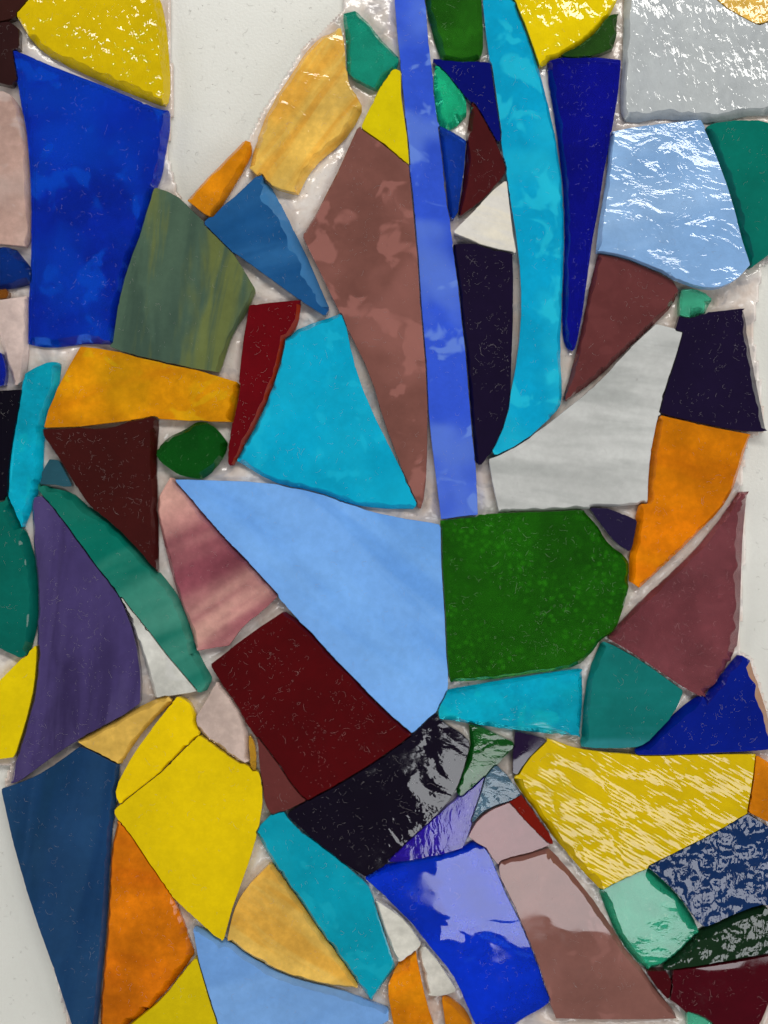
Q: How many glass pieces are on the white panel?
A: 92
